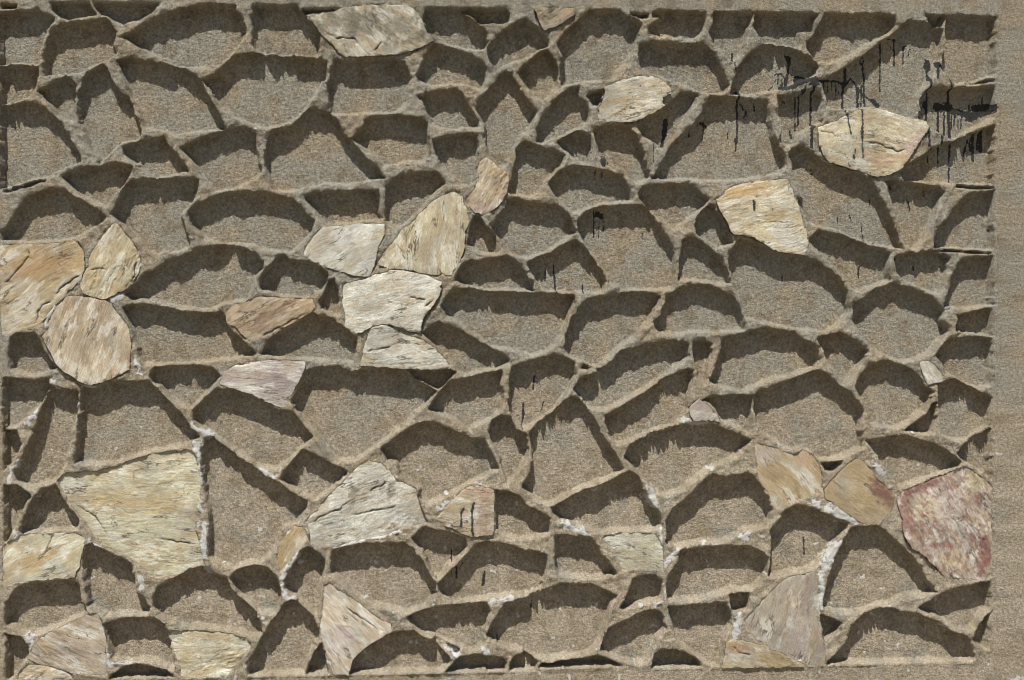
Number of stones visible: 32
